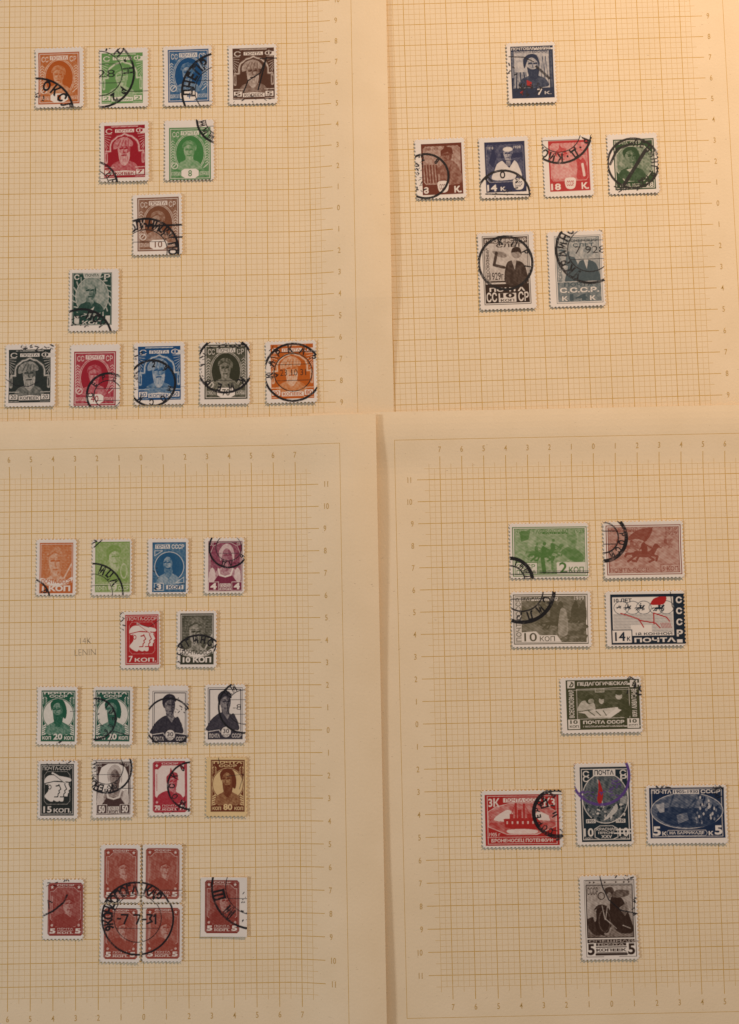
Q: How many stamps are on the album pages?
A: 49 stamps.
